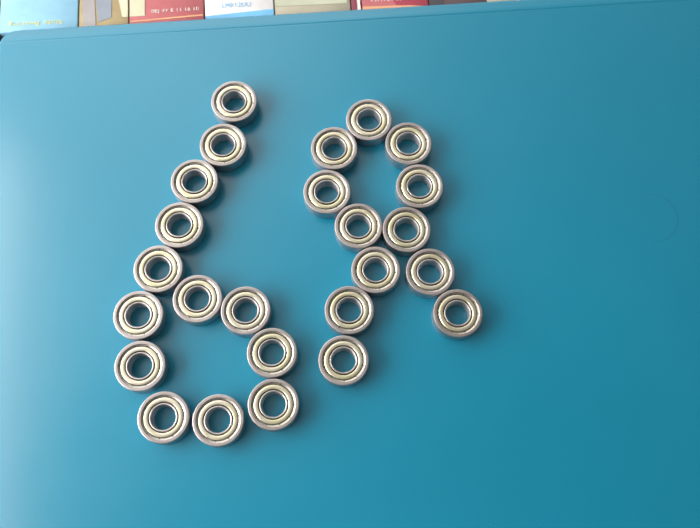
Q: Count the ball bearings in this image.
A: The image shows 25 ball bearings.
